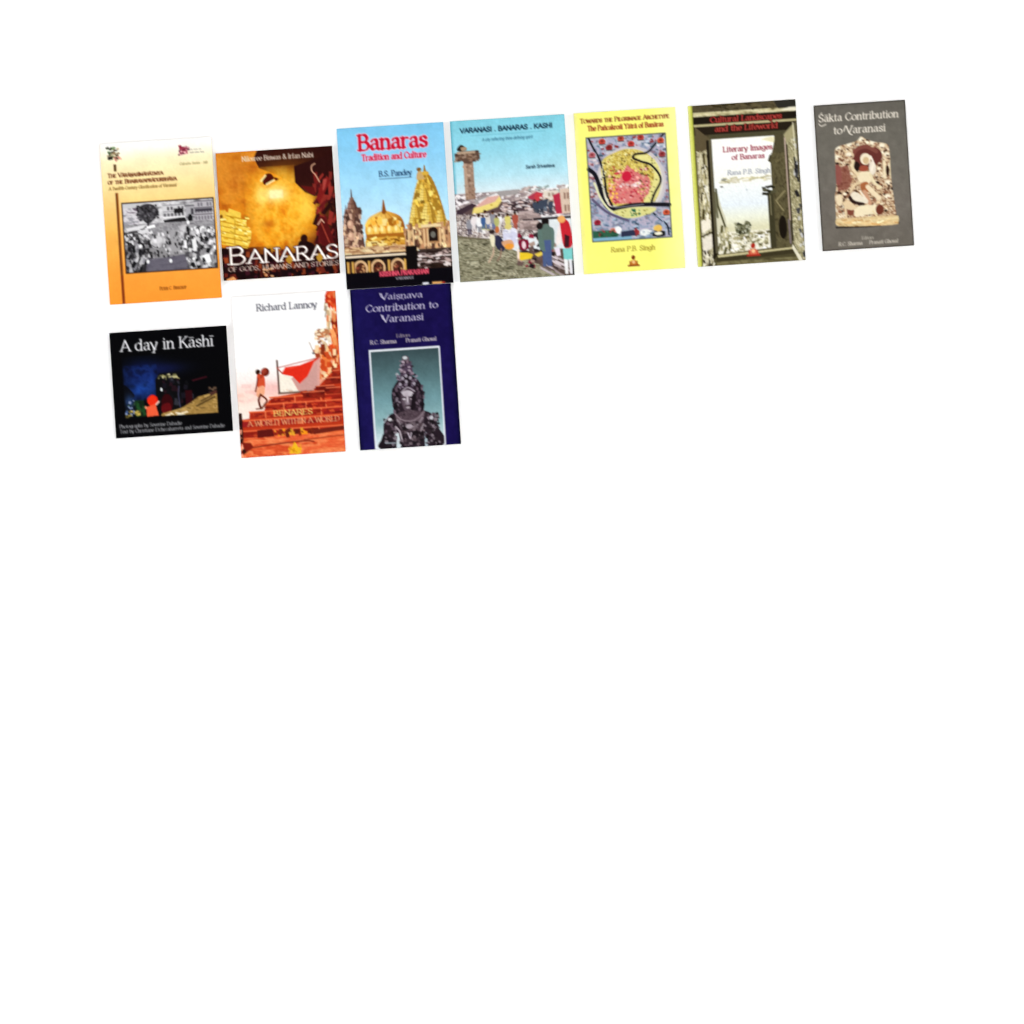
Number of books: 10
